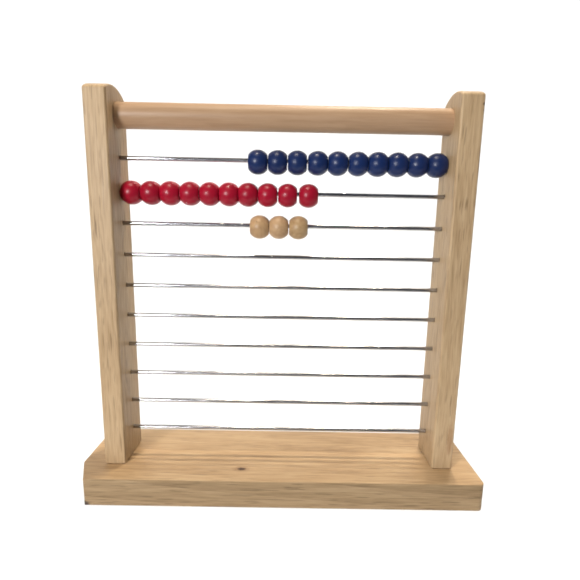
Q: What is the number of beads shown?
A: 23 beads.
